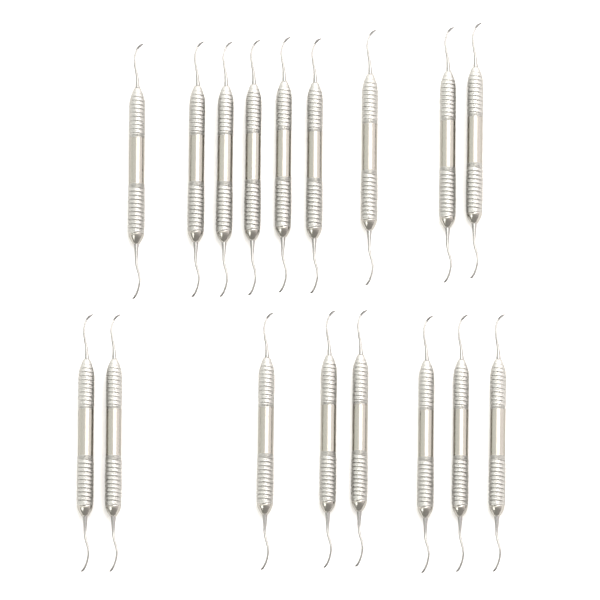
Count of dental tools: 17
